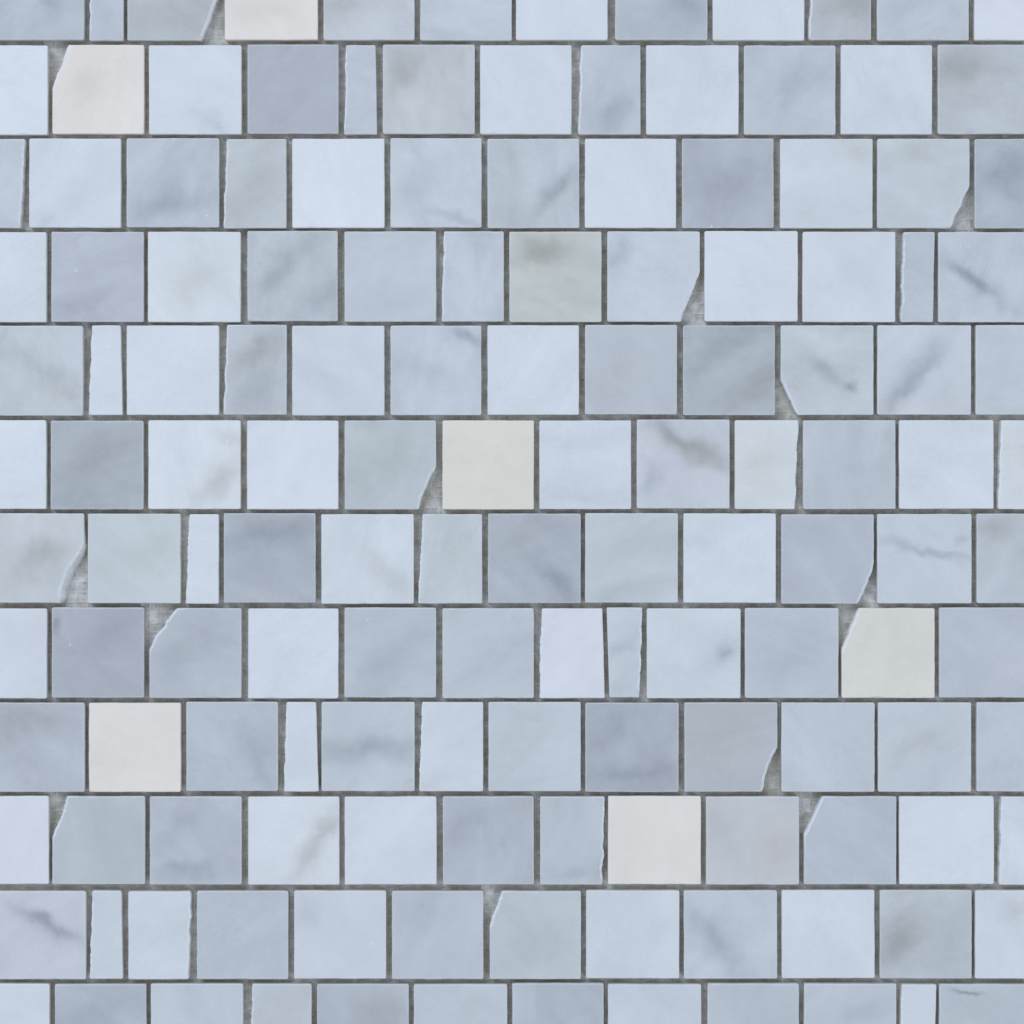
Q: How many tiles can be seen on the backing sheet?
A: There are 144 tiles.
